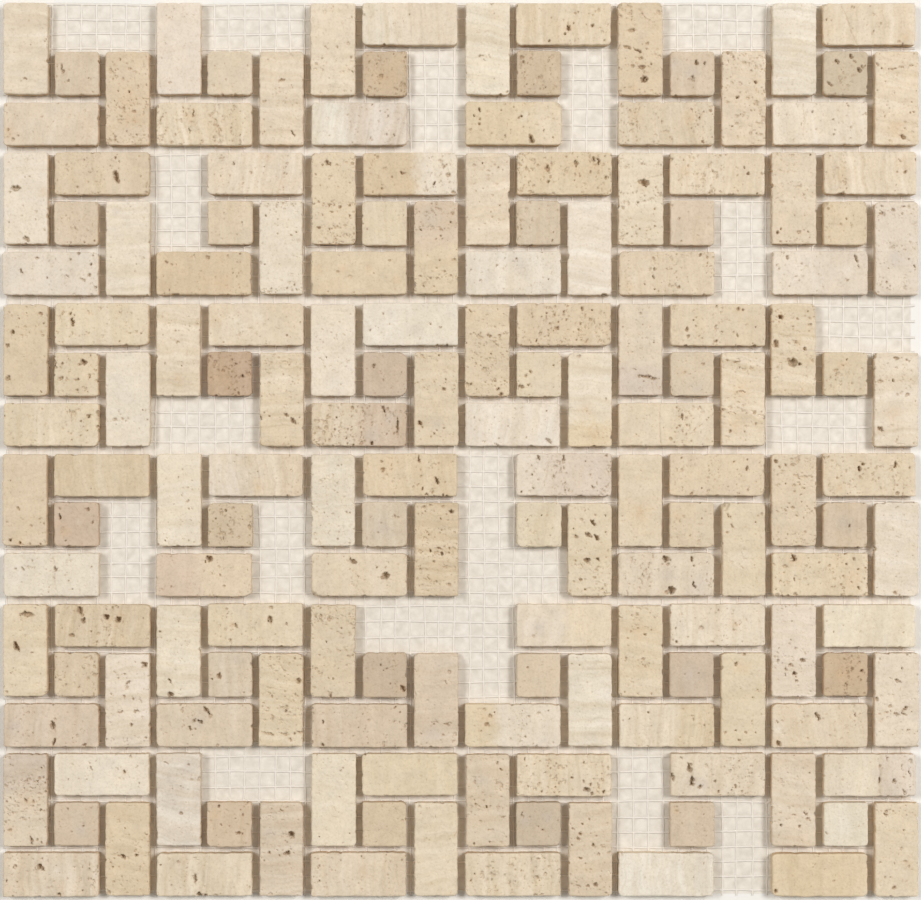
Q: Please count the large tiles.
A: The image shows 125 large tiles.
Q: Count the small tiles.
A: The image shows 36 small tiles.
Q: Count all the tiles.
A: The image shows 161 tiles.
